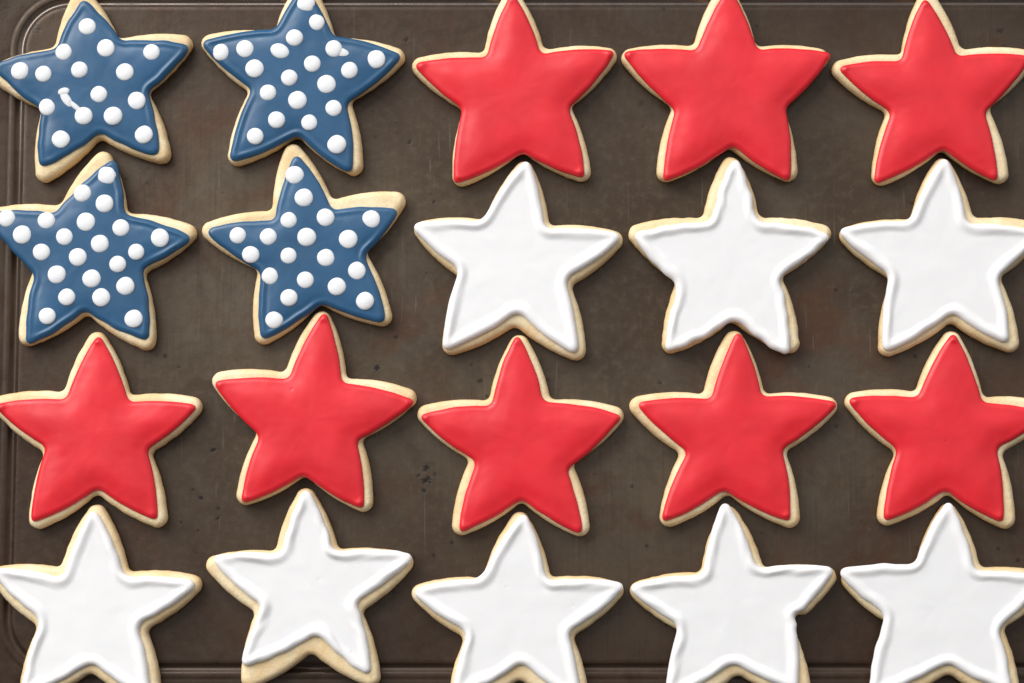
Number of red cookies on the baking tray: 8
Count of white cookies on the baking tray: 8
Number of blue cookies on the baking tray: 4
